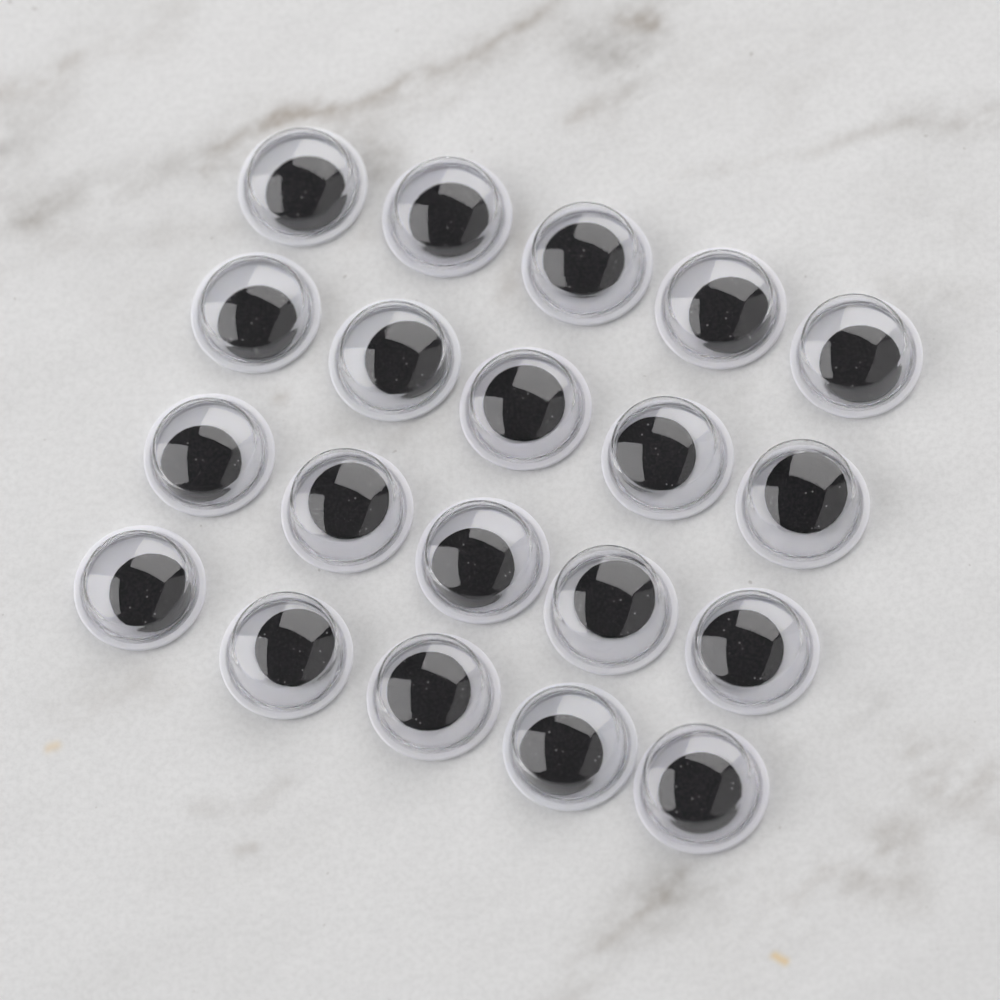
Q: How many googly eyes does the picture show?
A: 20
